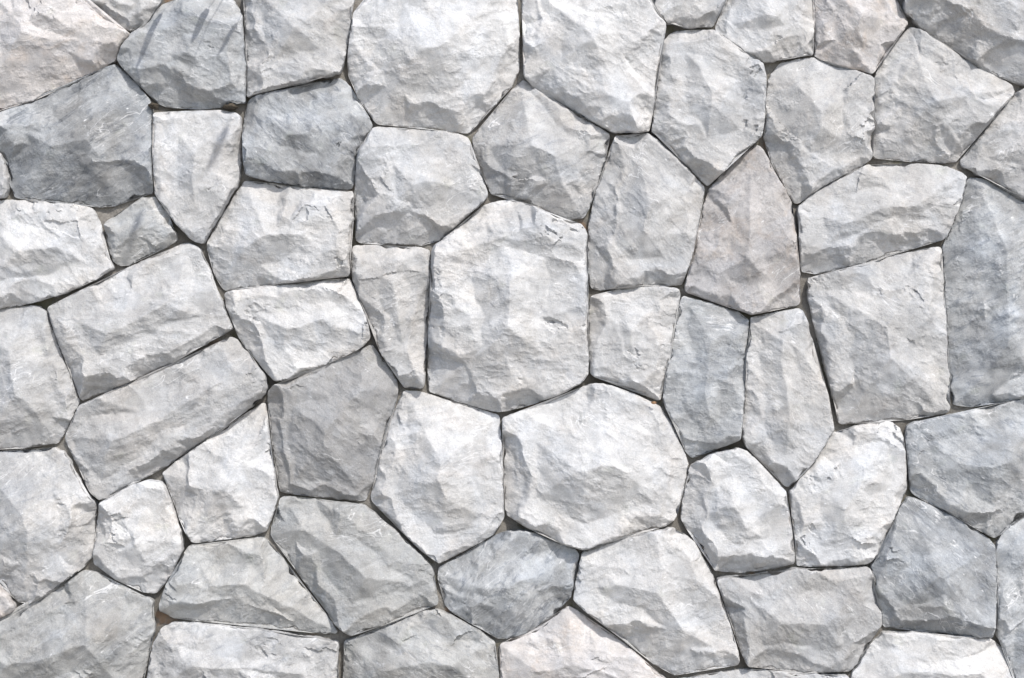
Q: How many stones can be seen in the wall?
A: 60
